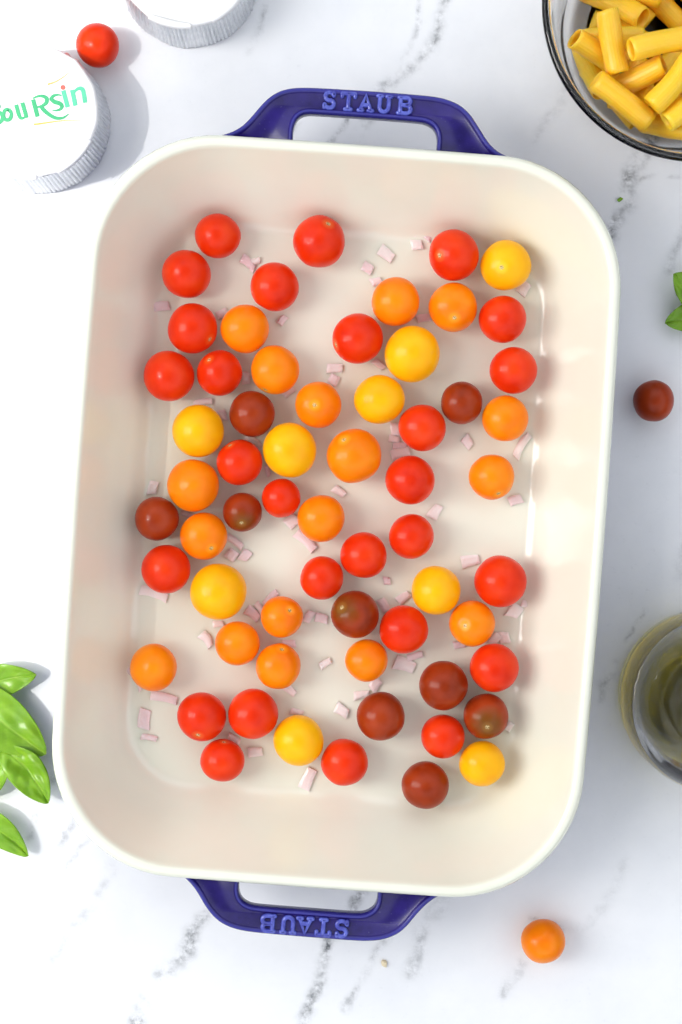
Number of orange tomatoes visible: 18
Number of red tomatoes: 28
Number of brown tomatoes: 10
